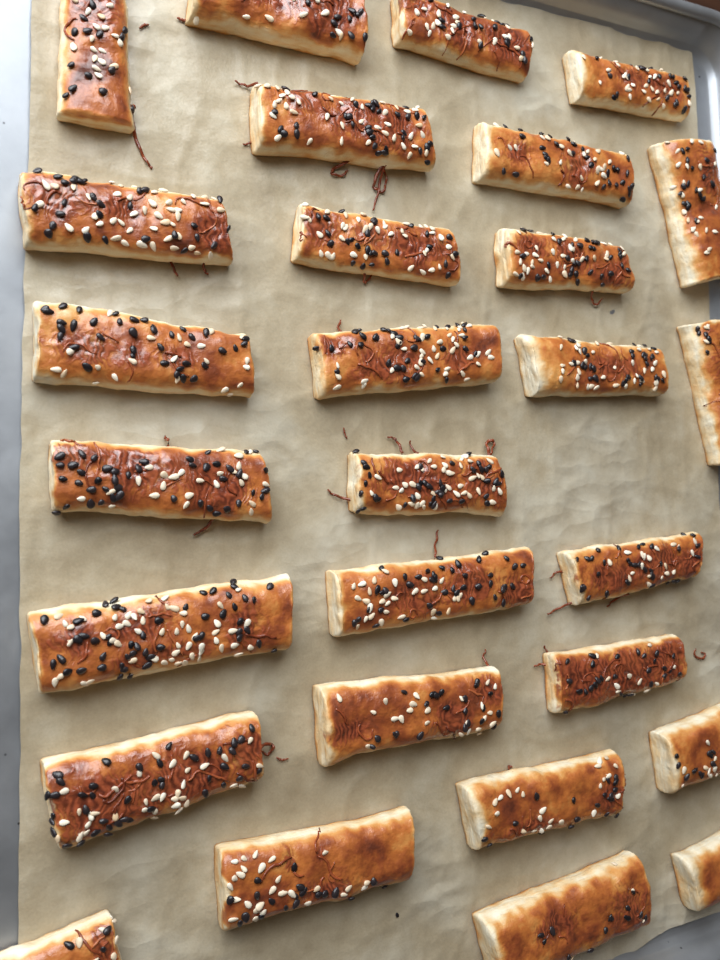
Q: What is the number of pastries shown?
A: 28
